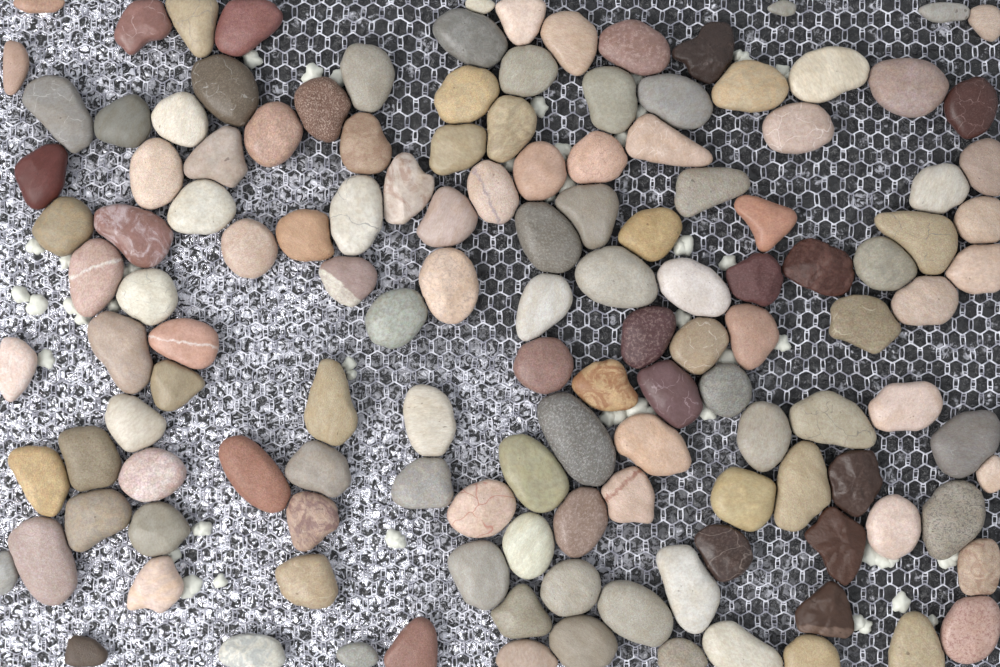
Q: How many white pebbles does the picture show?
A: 16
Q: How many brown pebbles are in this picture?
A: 44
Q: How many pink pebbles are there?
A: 40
